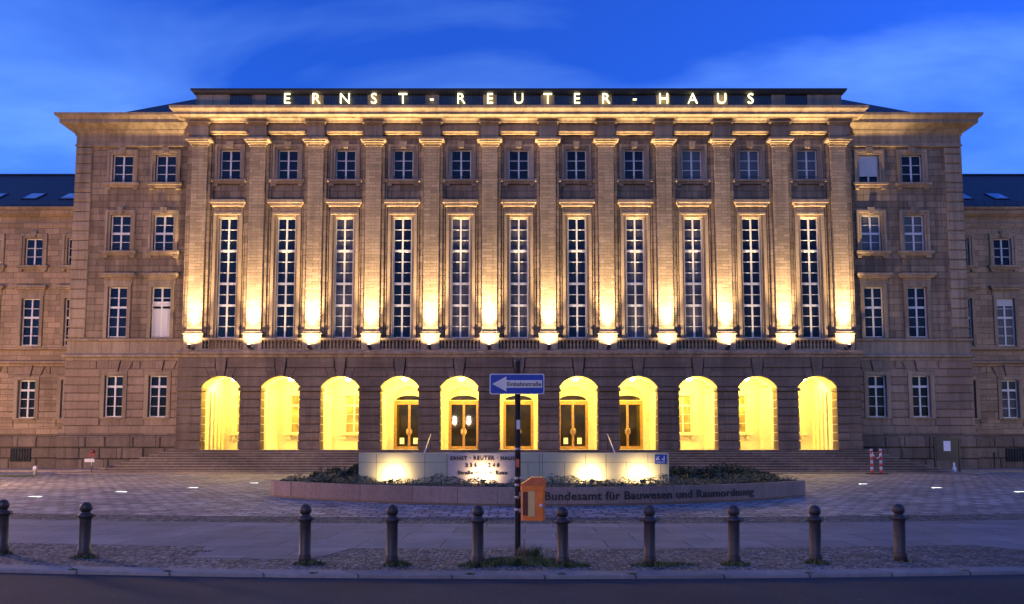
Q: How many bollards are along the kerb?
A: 10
